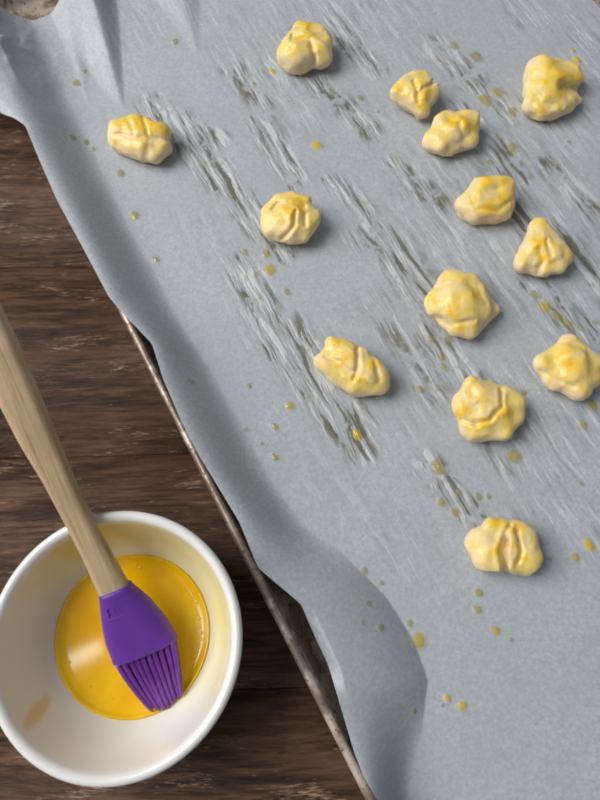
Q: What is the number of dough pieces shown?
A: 13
